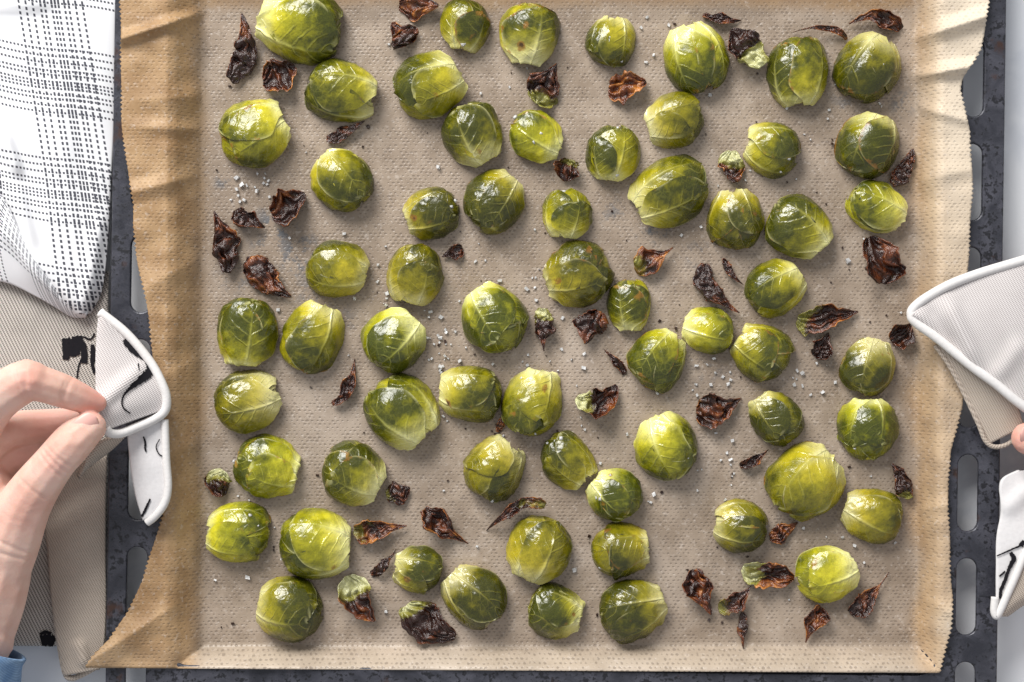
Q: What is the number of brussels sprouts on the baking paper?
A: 62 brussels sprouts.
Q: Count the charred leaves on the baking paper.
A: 50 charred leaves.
